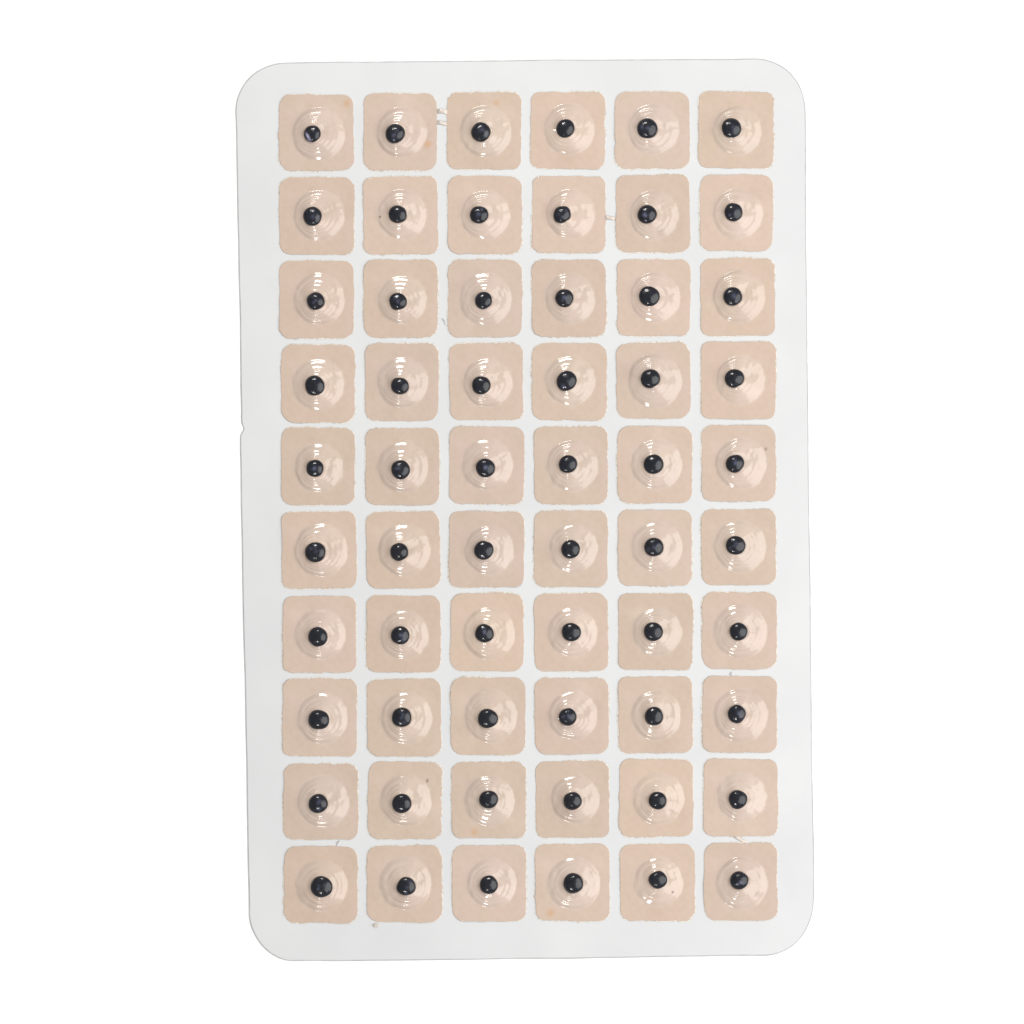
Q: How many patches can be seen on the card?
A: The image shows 60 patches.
